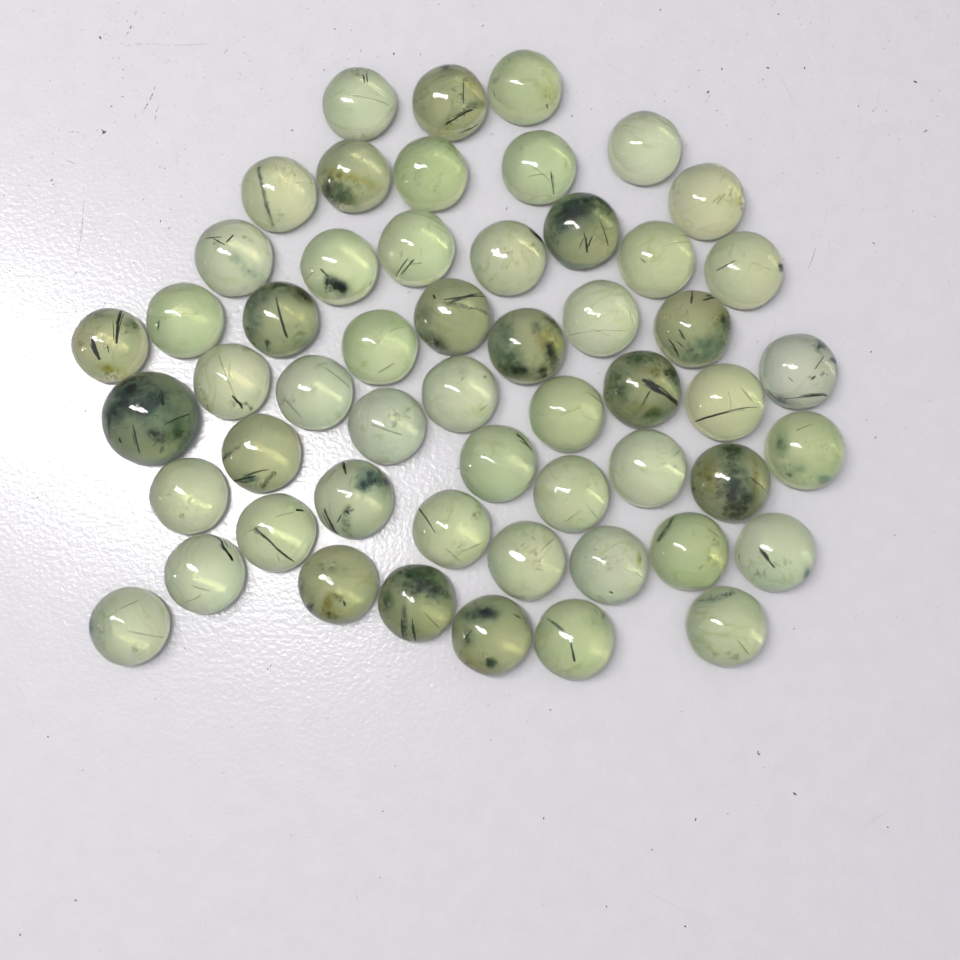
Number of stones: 54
